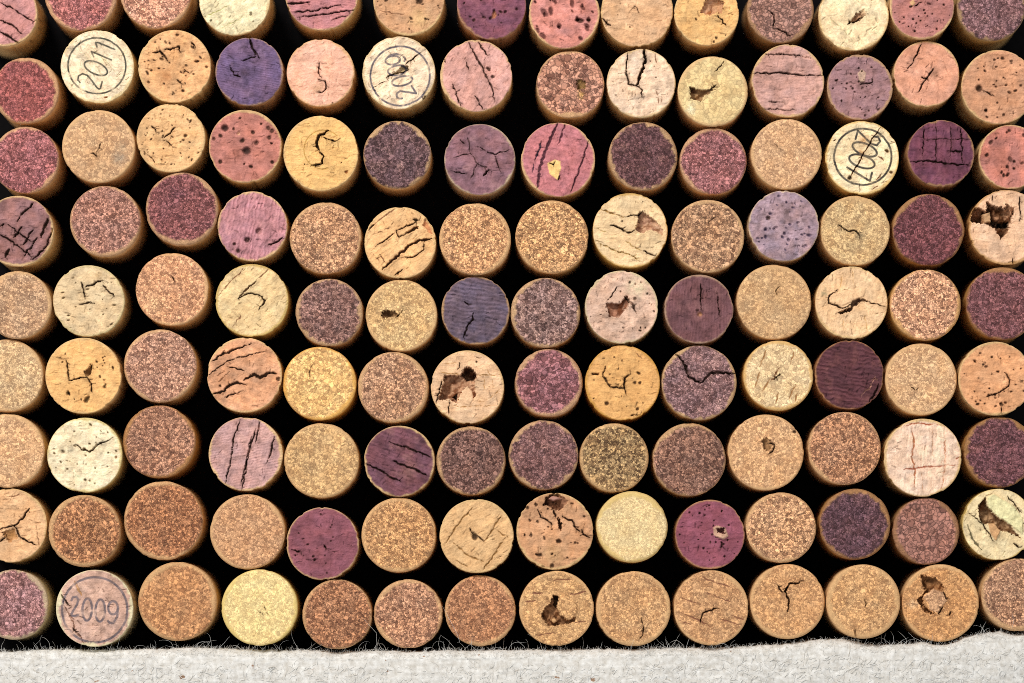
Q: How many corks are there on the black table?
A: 126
